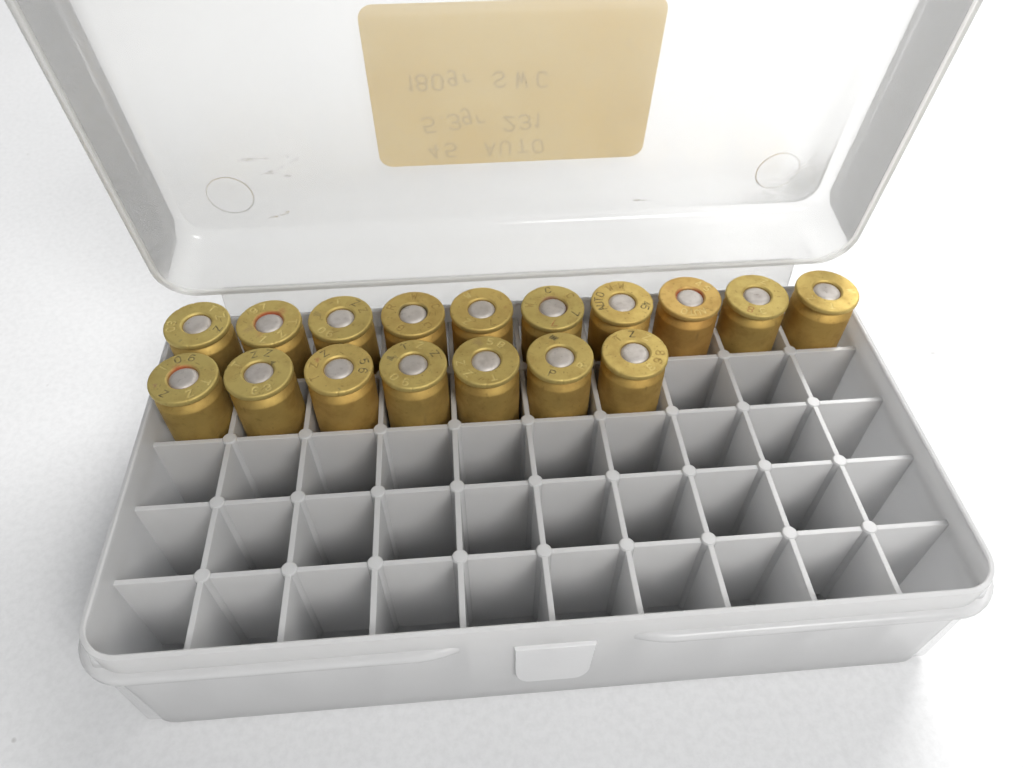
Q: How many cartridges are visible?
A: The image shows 17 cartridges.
